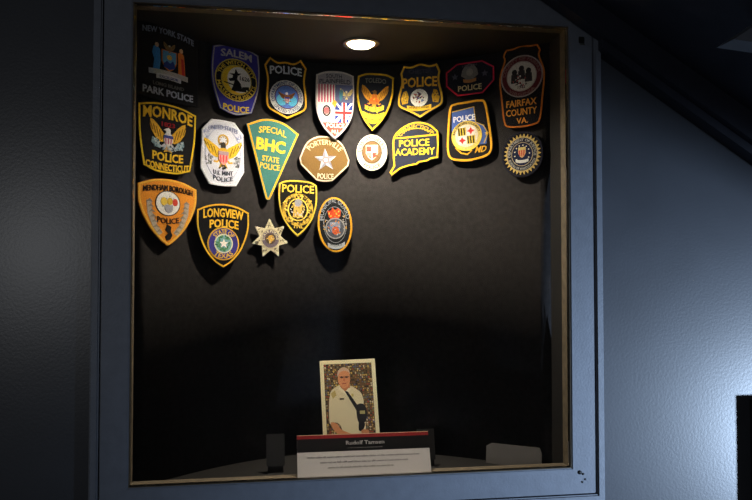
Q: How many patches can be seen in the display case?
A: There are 21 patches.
